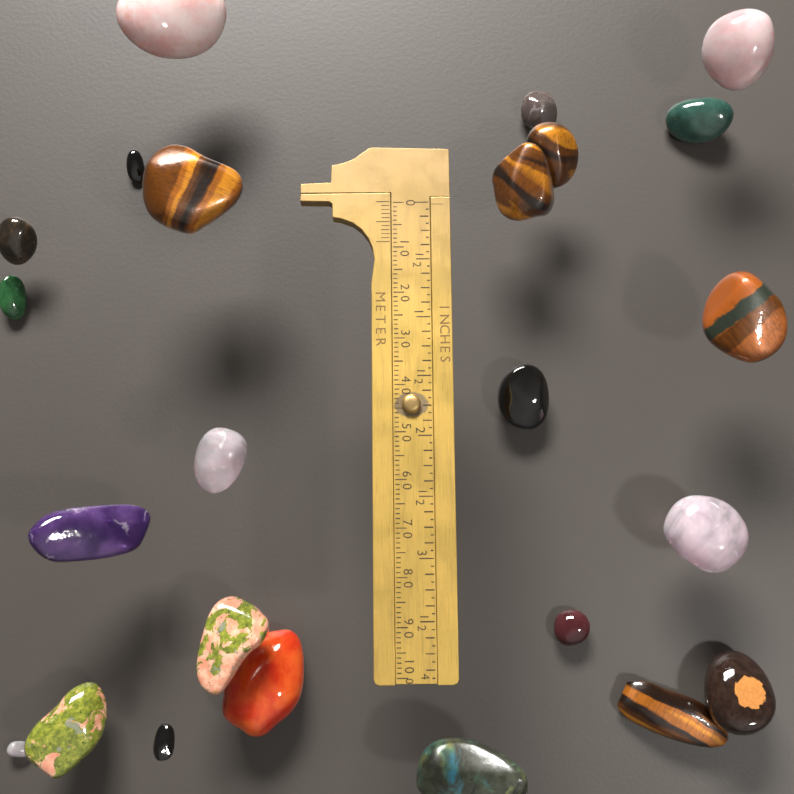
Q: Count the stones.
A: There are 24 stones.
